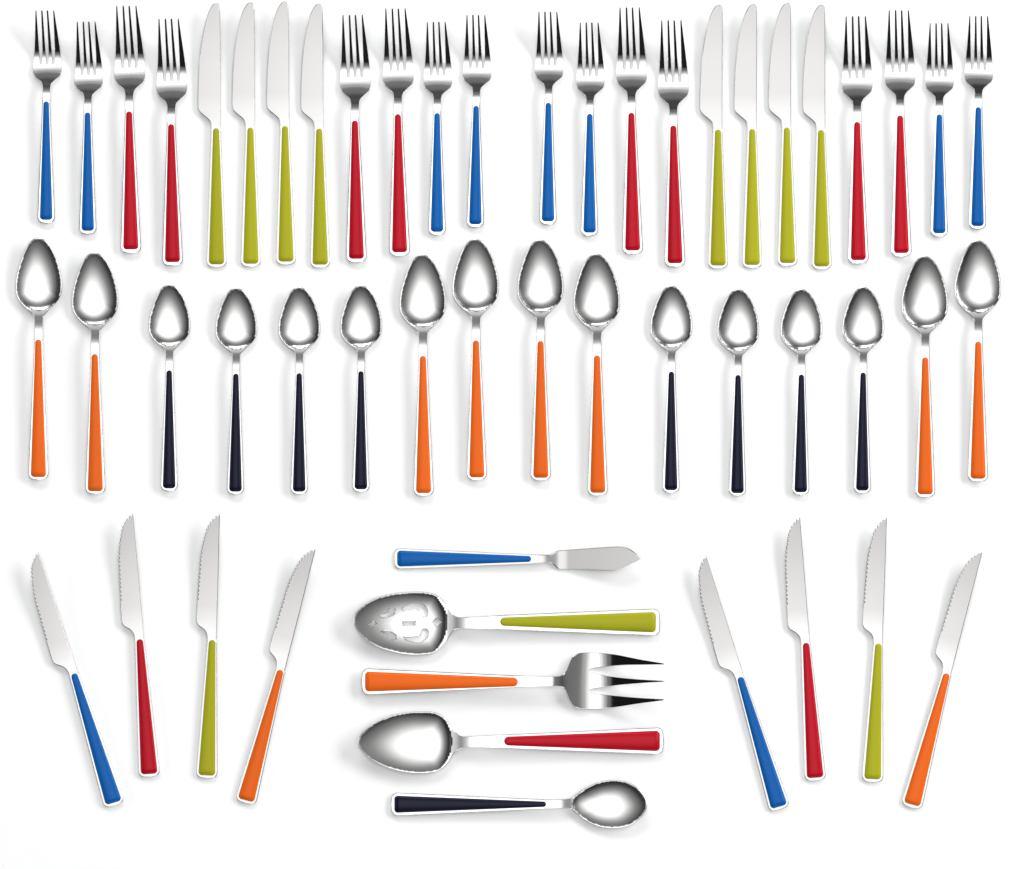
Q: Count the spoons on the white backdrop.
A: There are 19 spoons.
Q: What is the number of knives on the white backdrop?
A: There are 17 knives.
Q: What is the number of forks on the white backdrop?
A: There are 17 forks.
